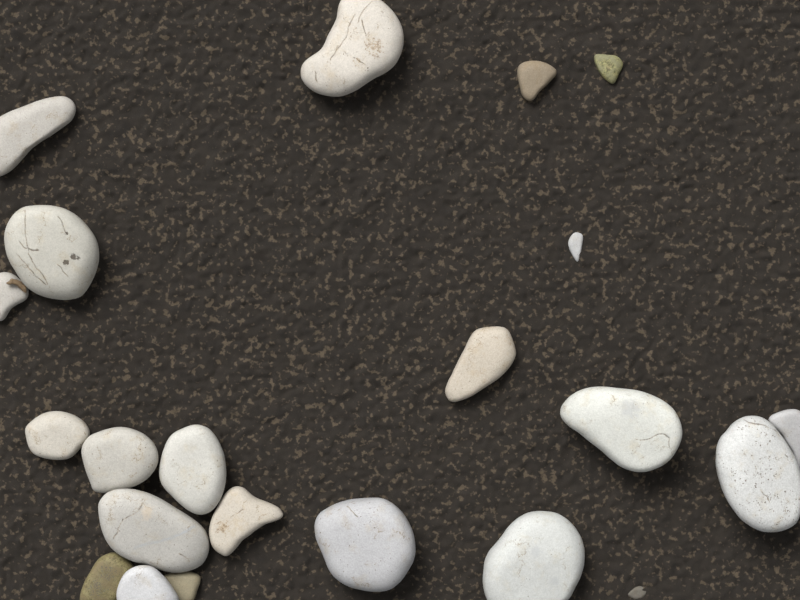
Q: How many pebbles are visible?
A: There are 22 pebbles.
